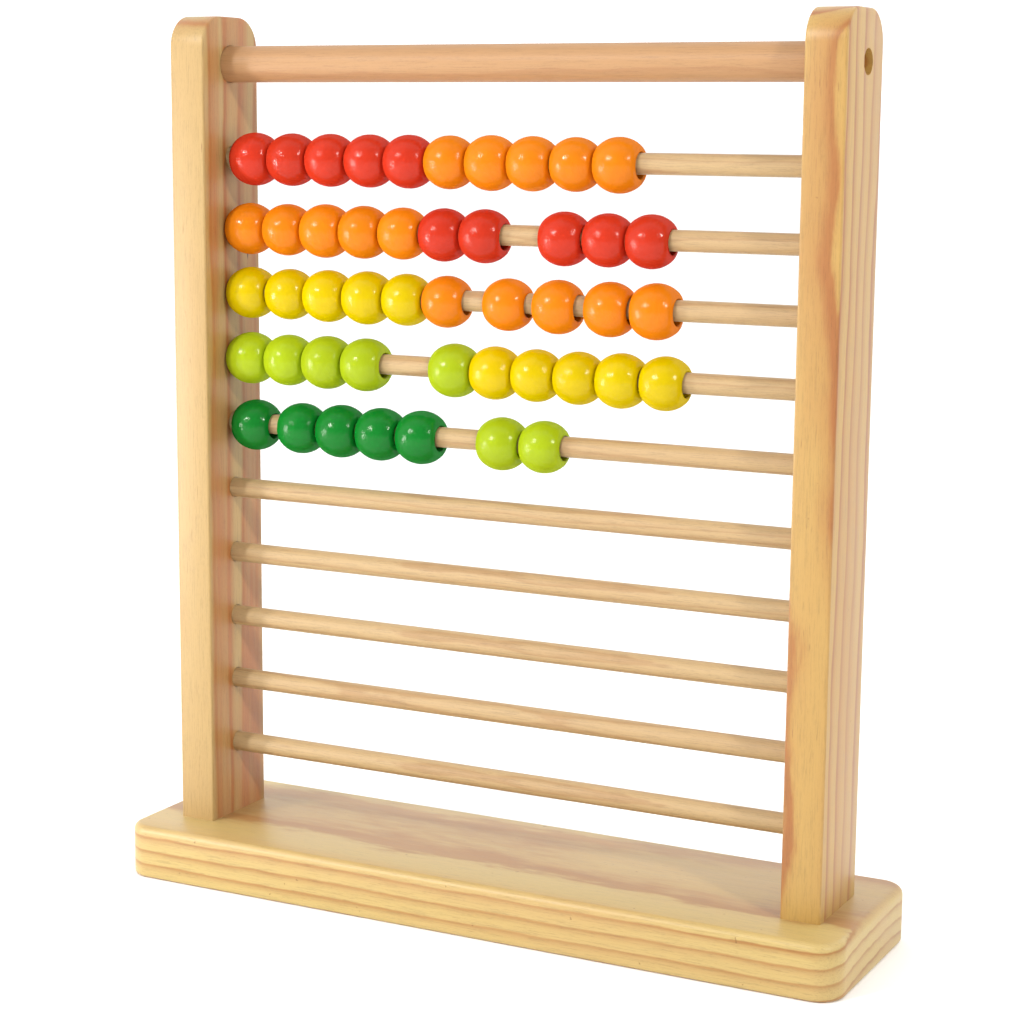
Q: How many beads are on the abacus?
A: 47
